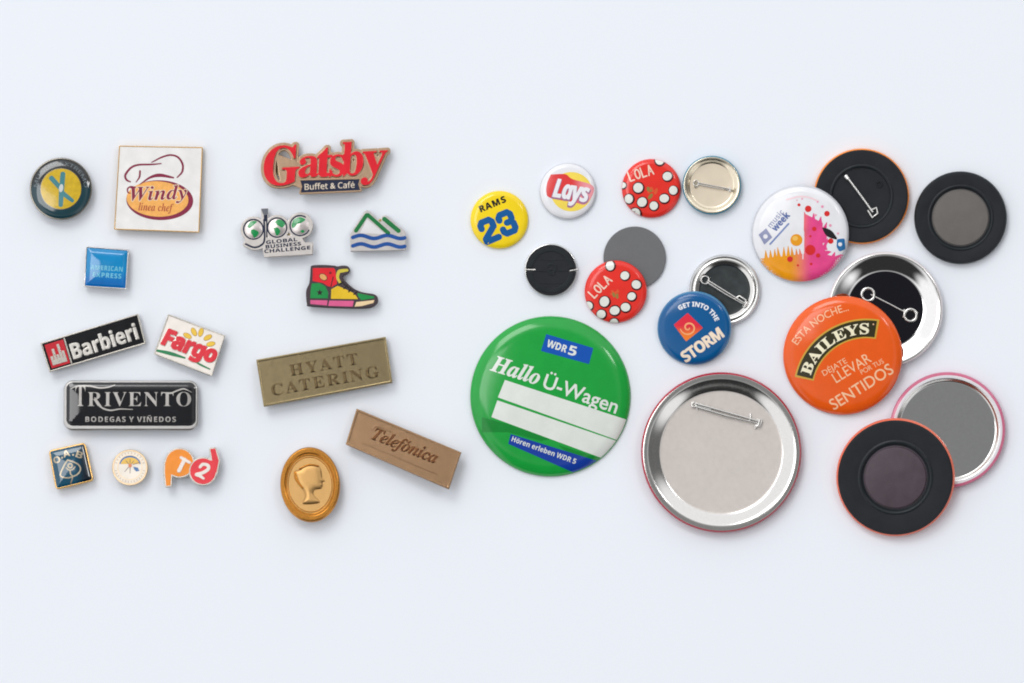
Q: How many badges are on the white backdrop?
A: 34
